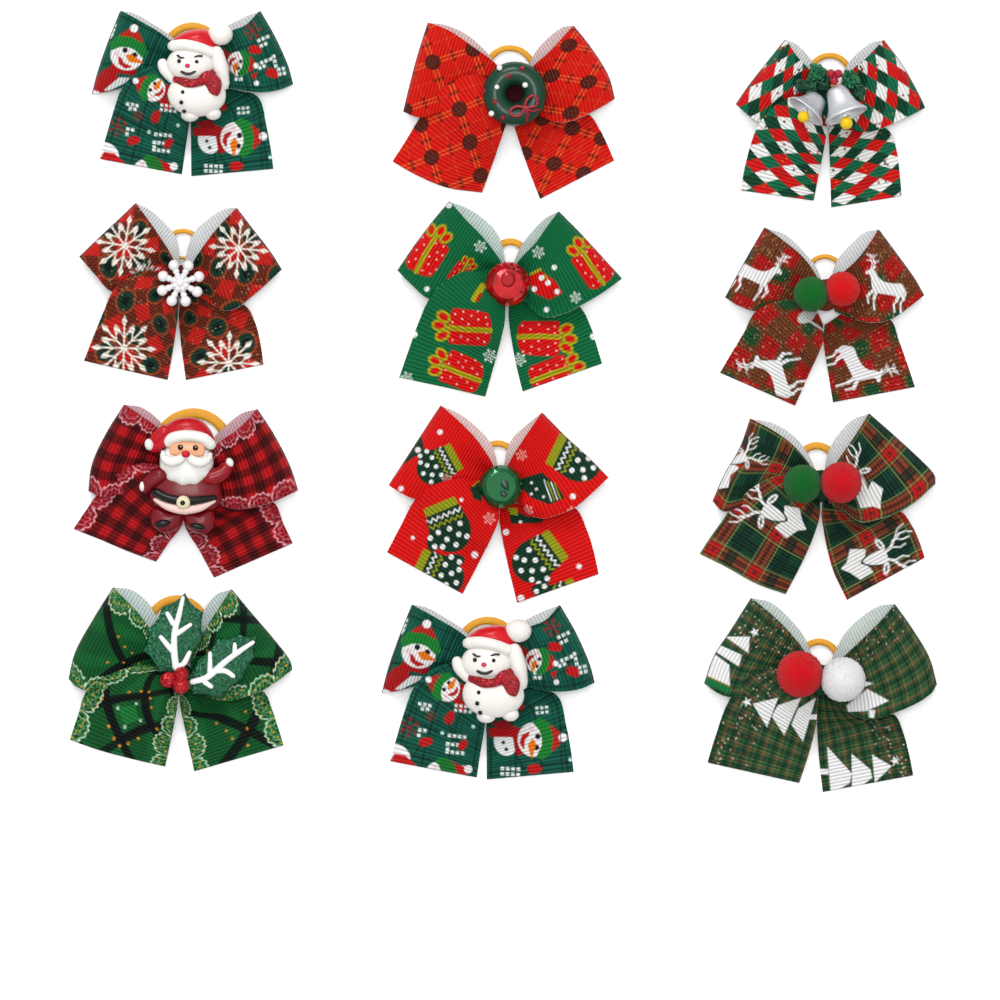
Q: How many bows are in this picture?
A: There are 12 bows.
